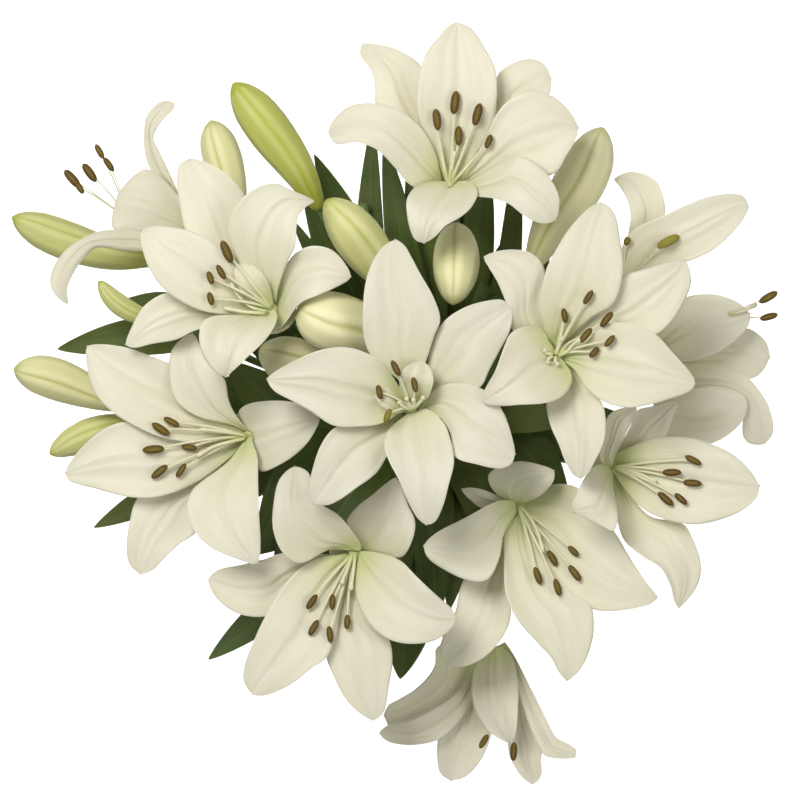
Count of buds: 11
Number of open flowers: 12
